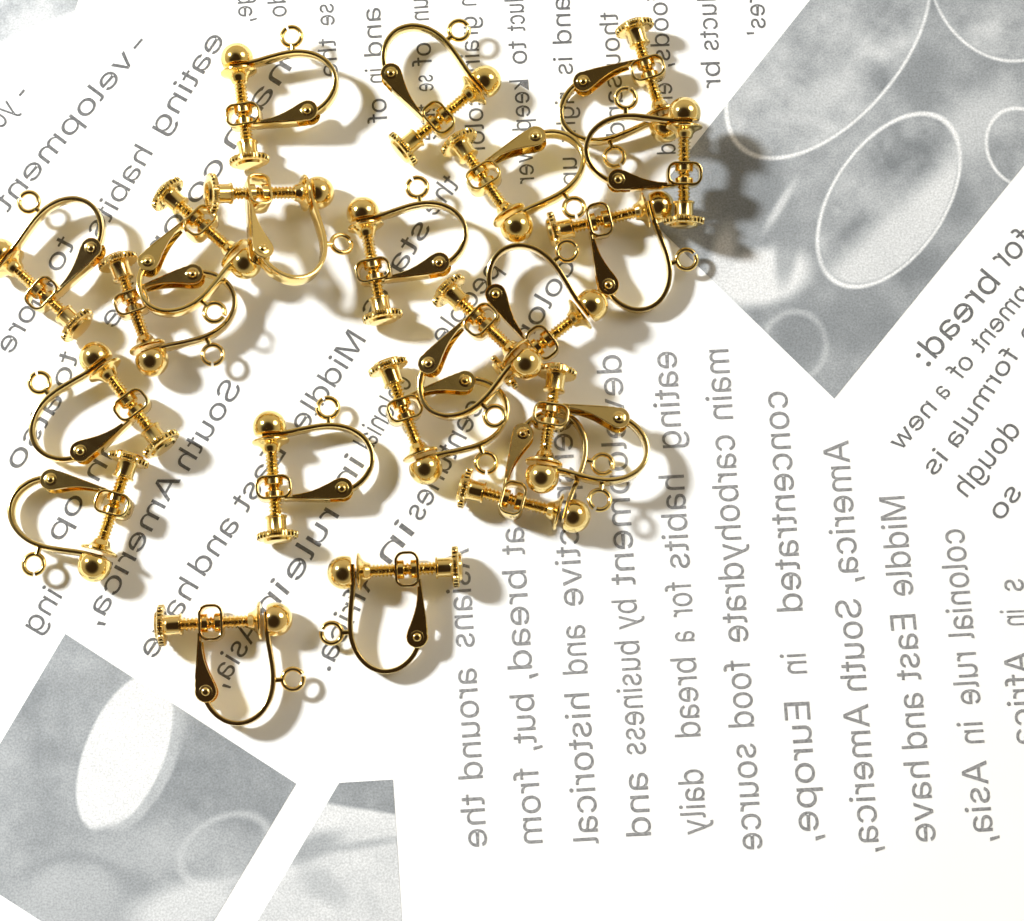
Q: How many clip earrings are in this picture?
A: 21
